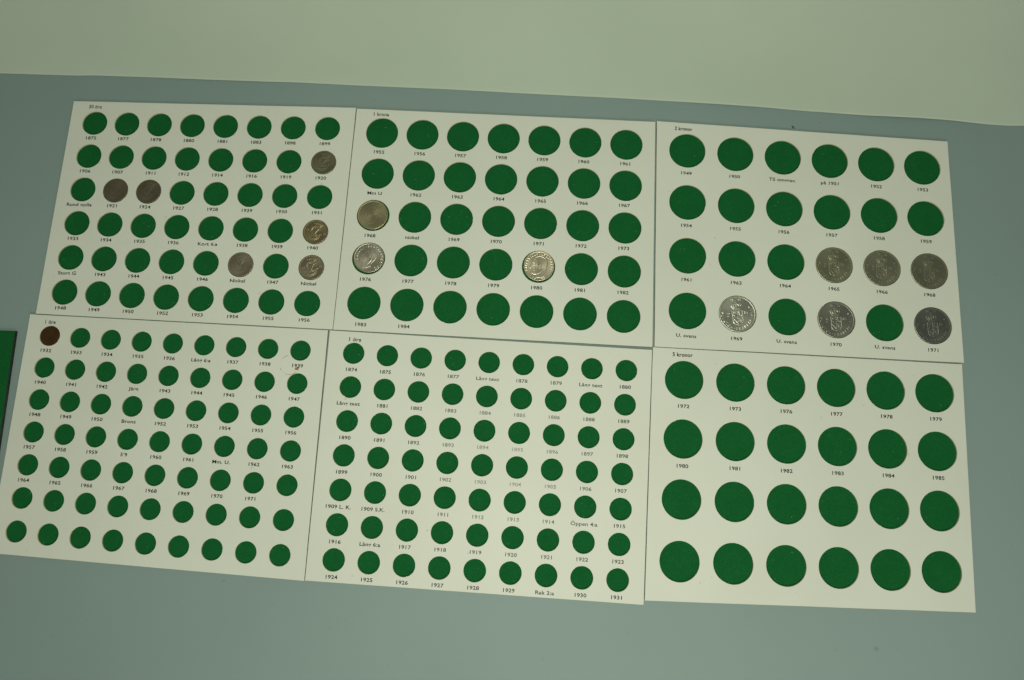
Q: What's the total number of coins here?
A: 16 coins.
